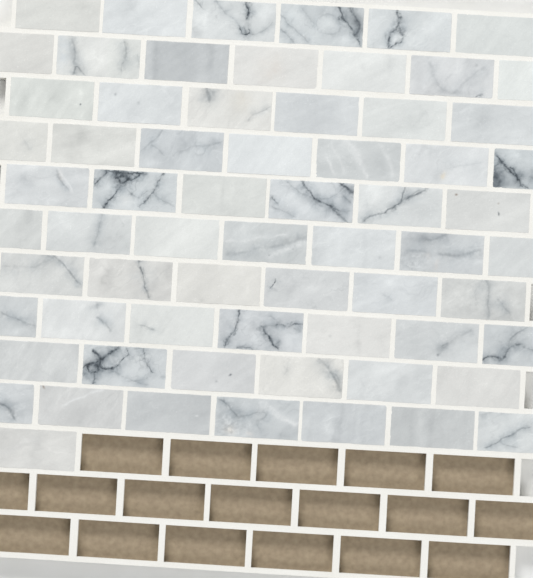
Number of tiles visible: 66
